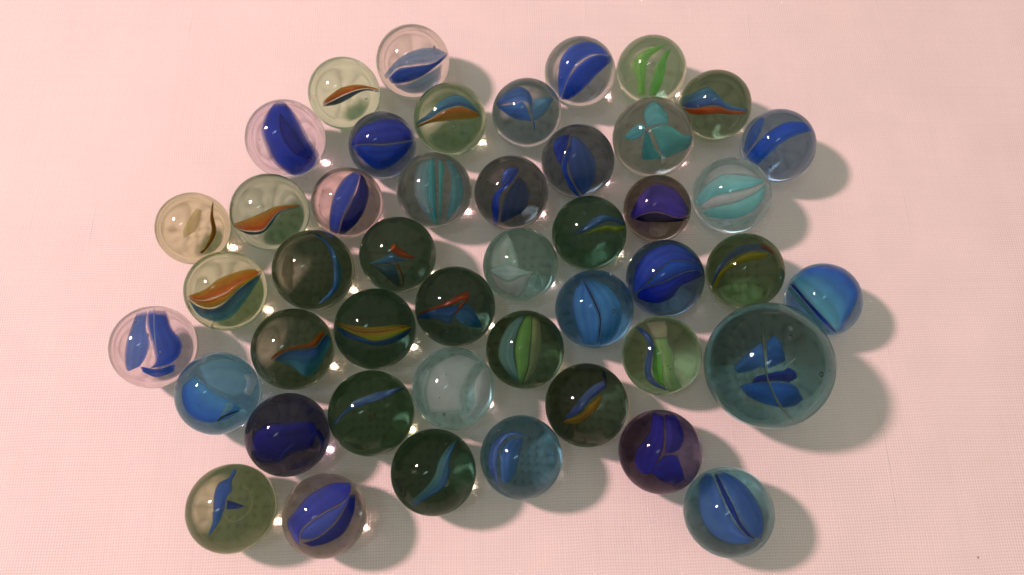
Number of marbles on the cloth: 46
